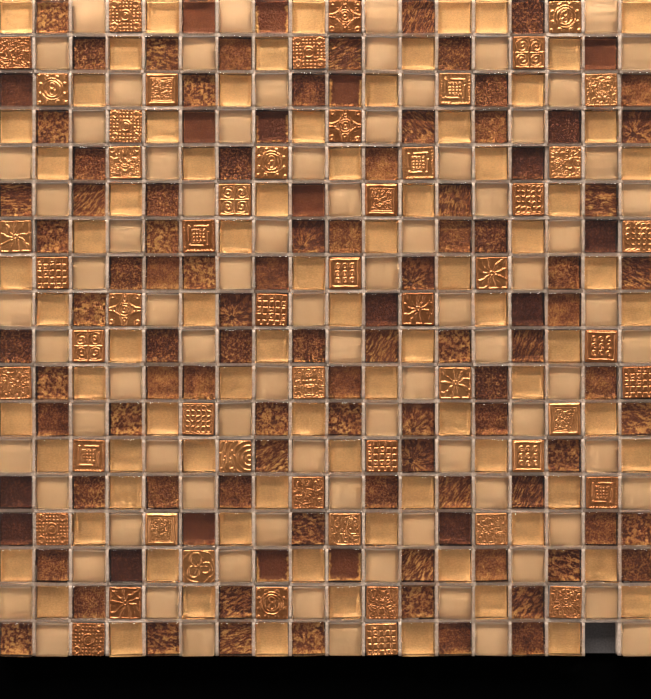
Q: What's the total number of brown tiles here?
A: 107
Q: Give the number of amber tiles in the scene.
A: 82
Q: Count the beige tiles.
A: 81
